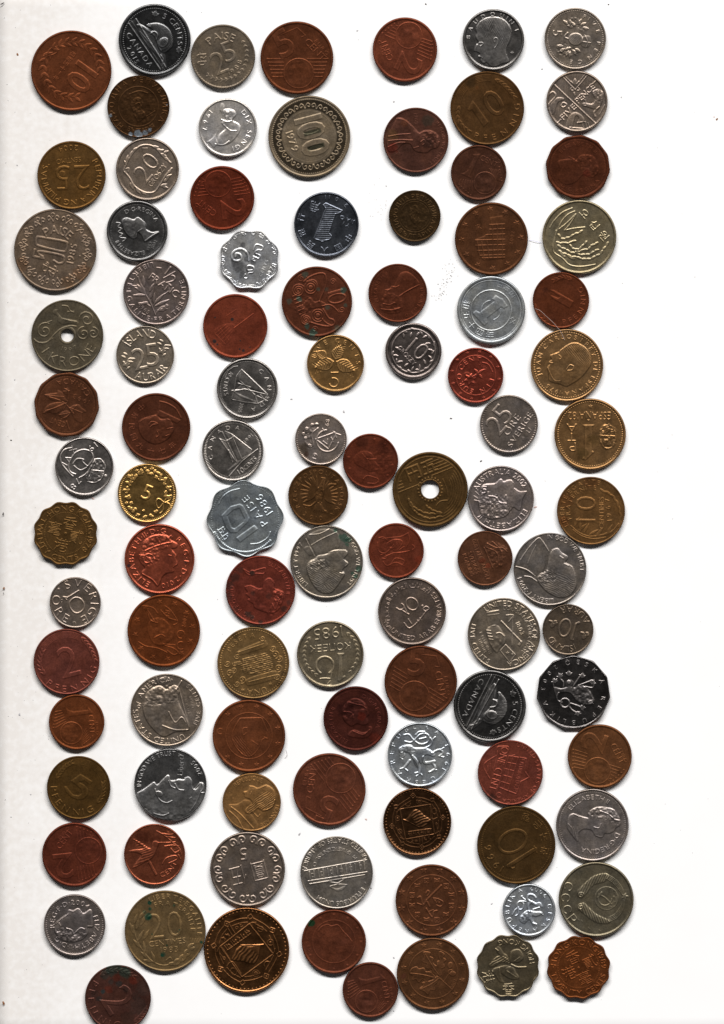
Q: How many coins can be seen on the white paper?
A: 100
